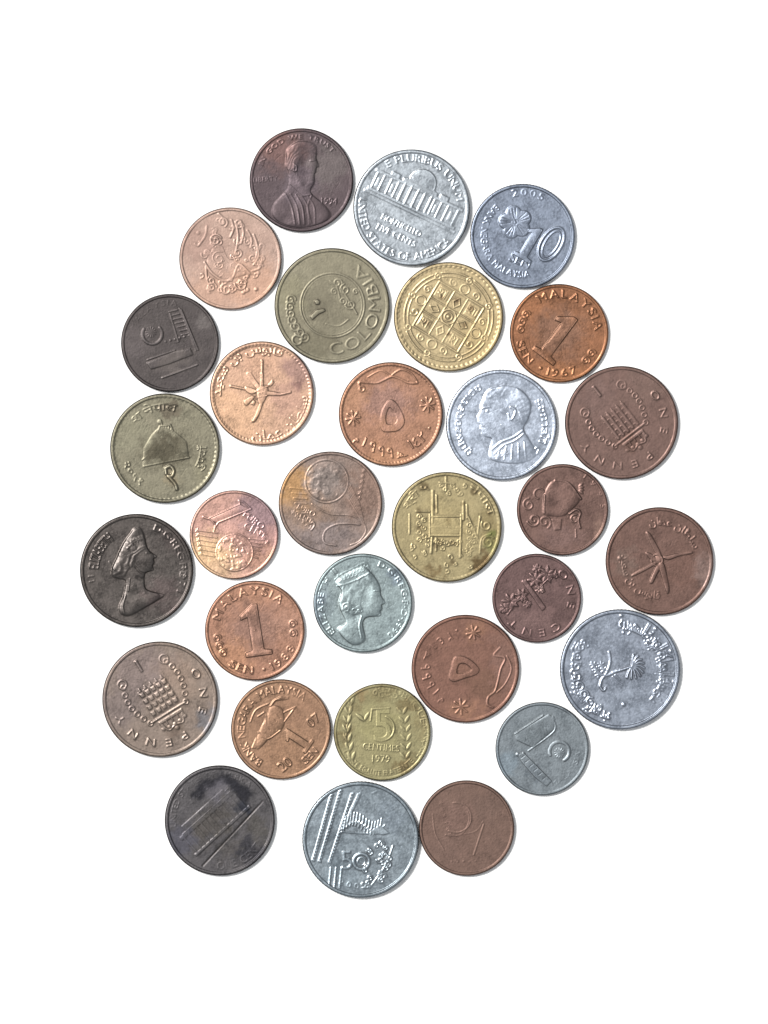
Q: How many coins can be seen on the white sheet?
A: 31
